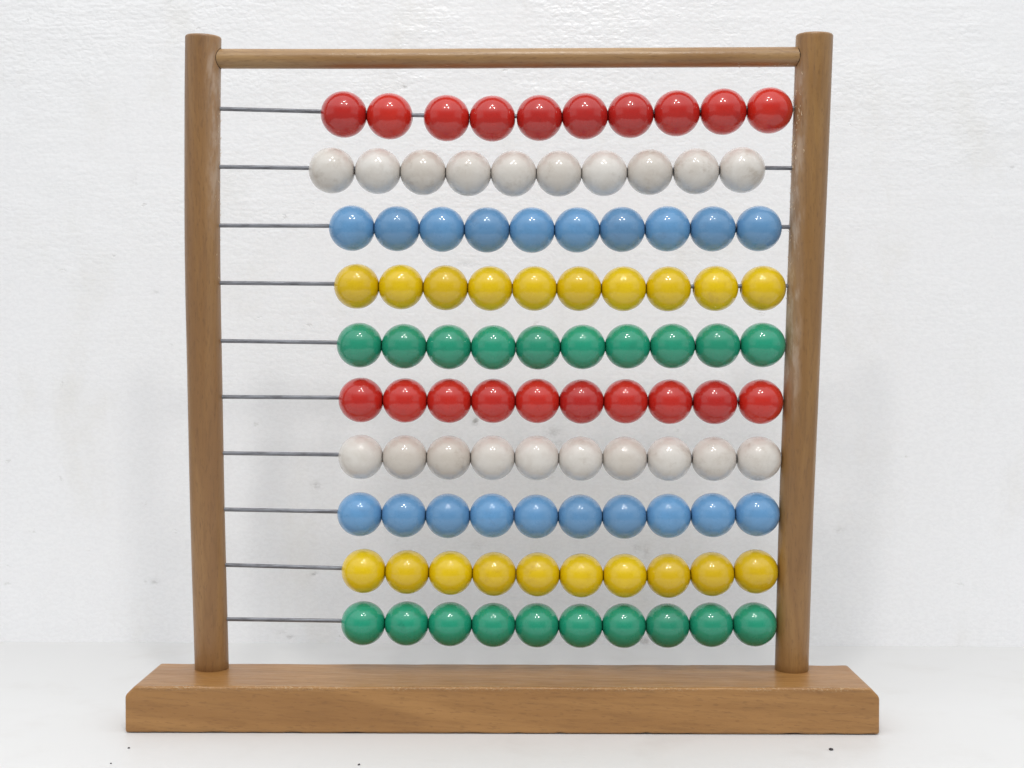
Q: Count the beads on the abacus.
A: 100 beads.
